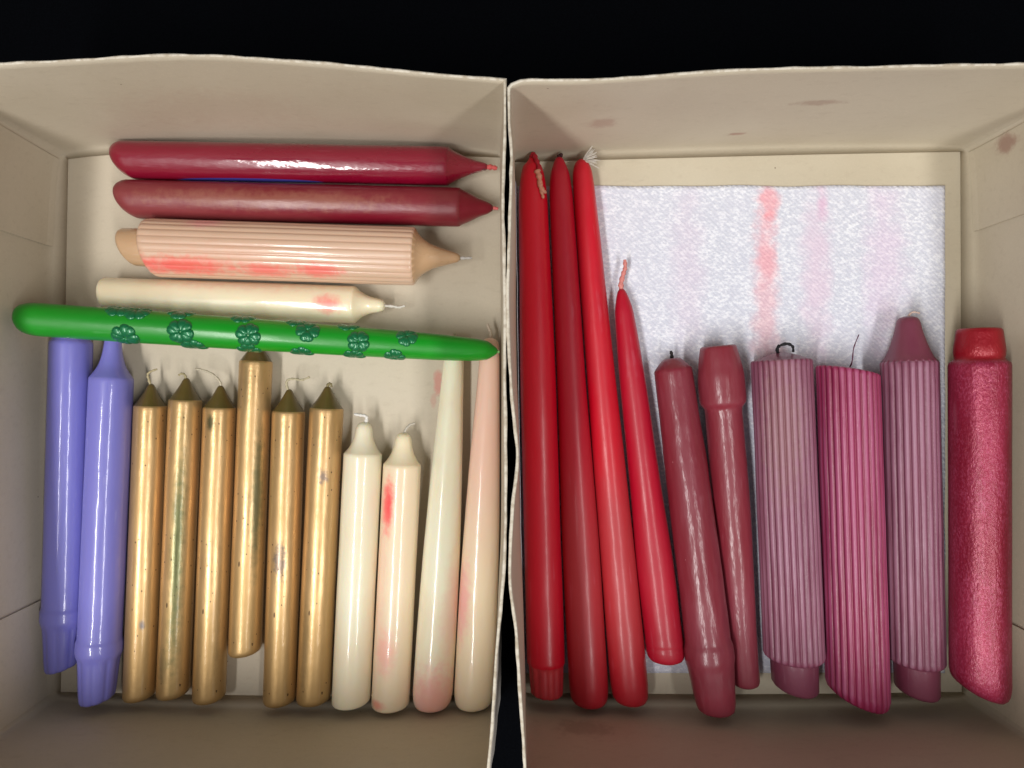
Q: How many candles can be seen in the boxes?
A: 27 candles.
